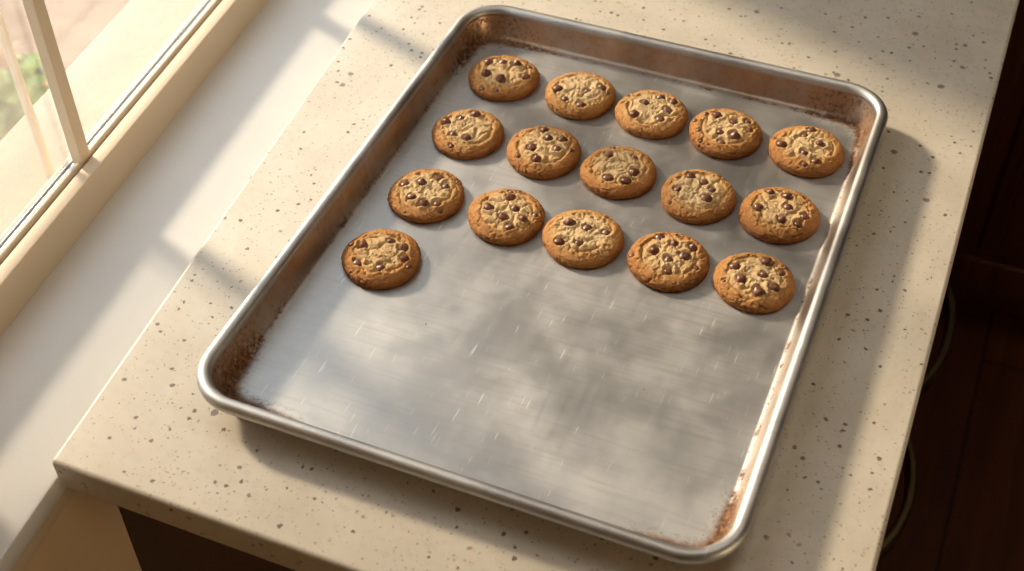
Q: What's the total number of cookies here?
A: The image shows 16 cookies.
